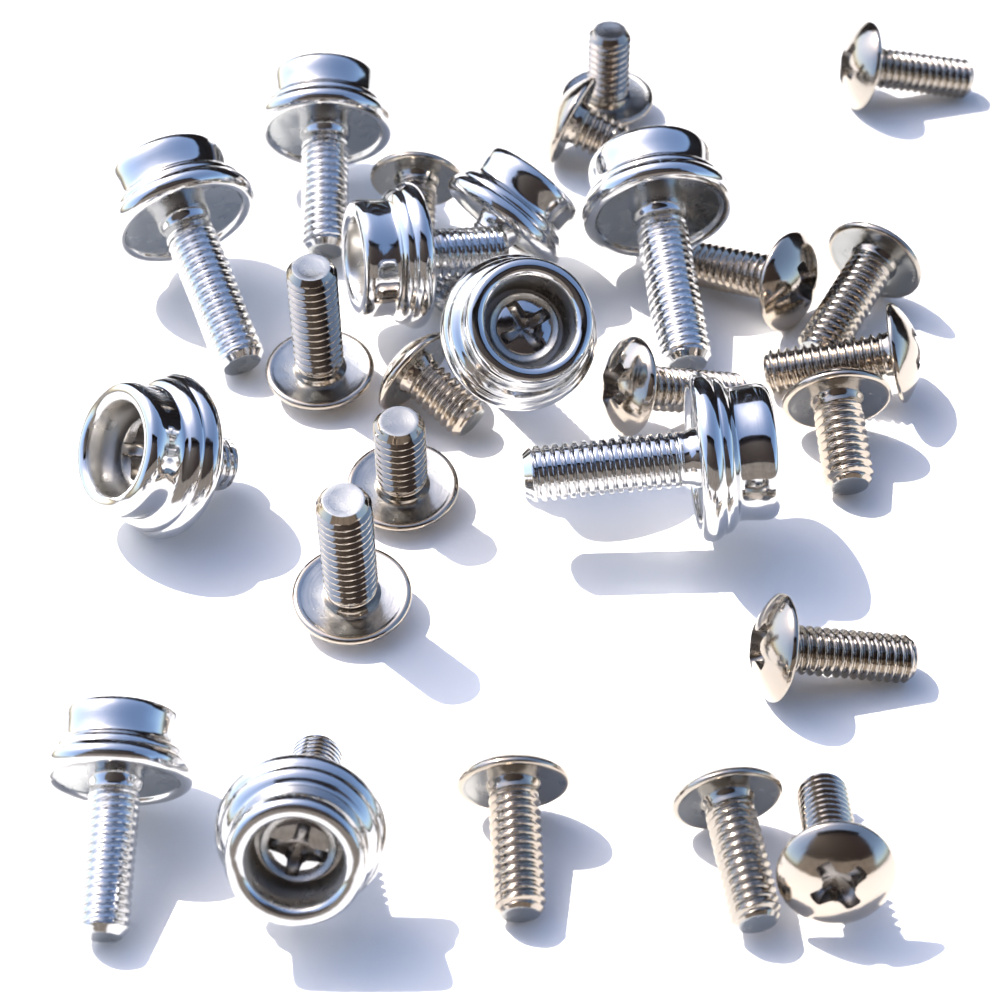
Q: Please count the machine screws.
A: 17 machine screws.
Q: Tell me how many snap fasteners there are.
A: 10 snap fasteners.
